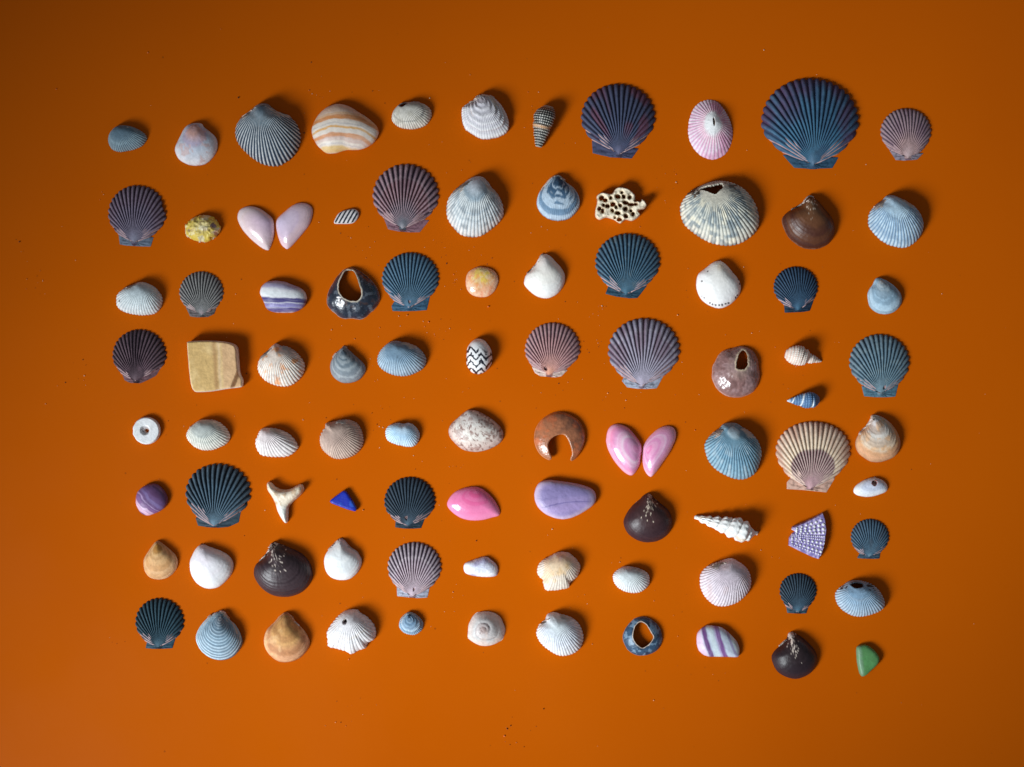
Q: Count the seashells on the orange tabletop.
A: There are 79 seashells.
